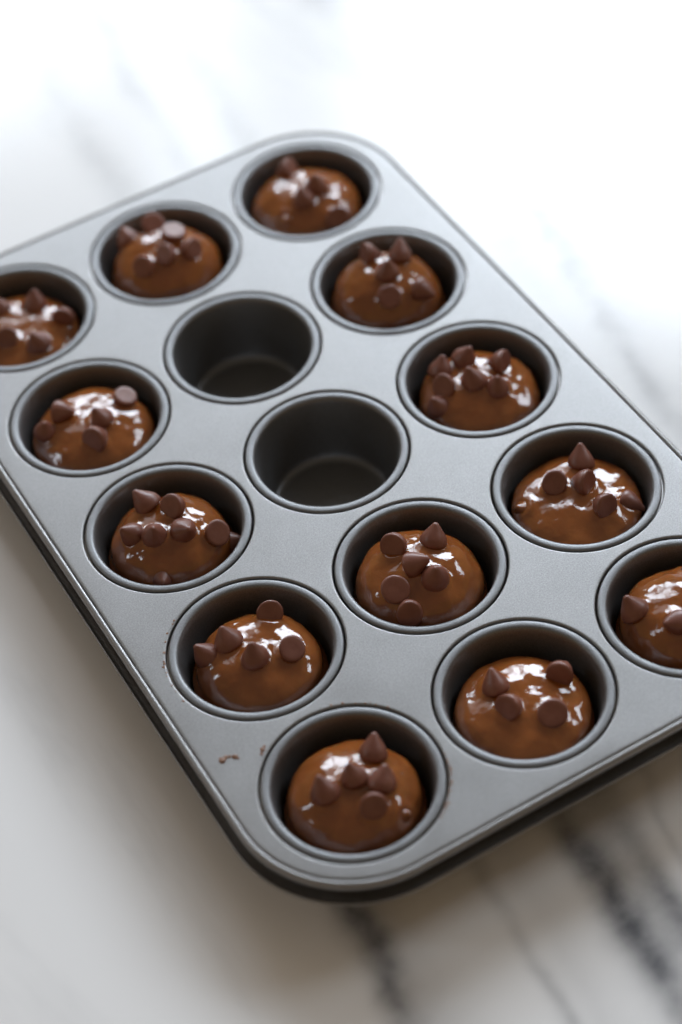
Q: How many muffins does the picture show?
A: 13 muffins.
